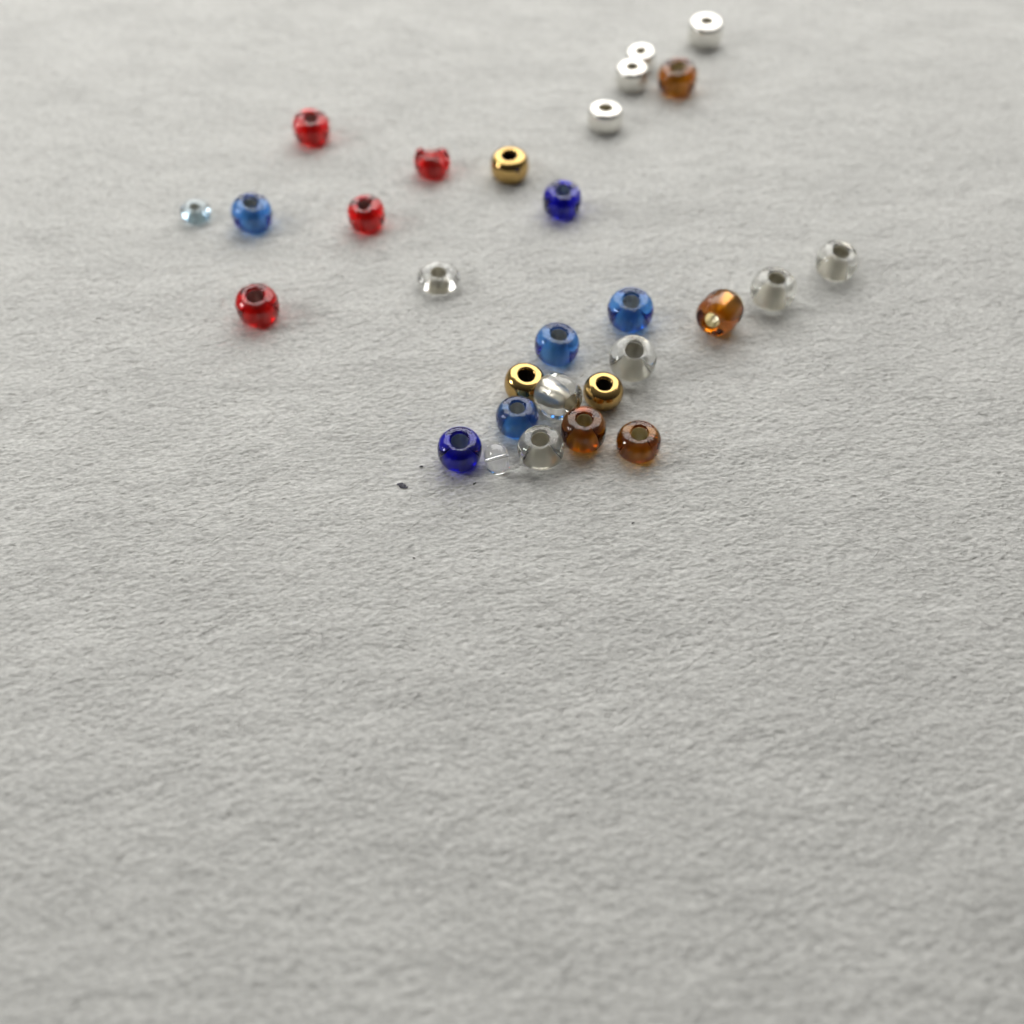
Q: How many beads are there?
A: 29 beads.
